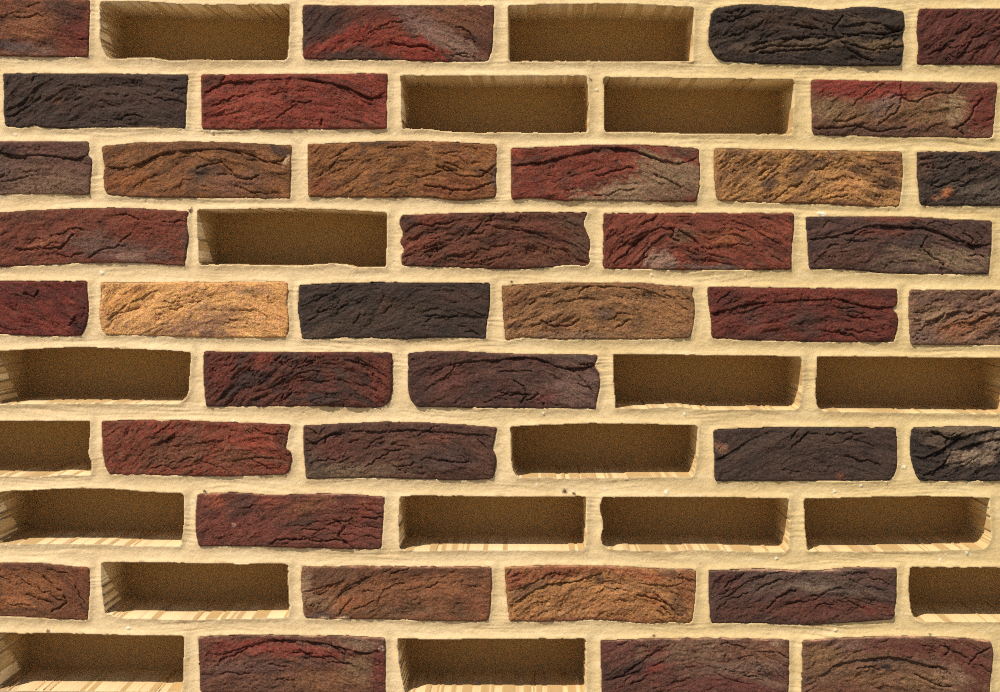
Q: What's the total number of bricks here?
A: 37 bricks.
